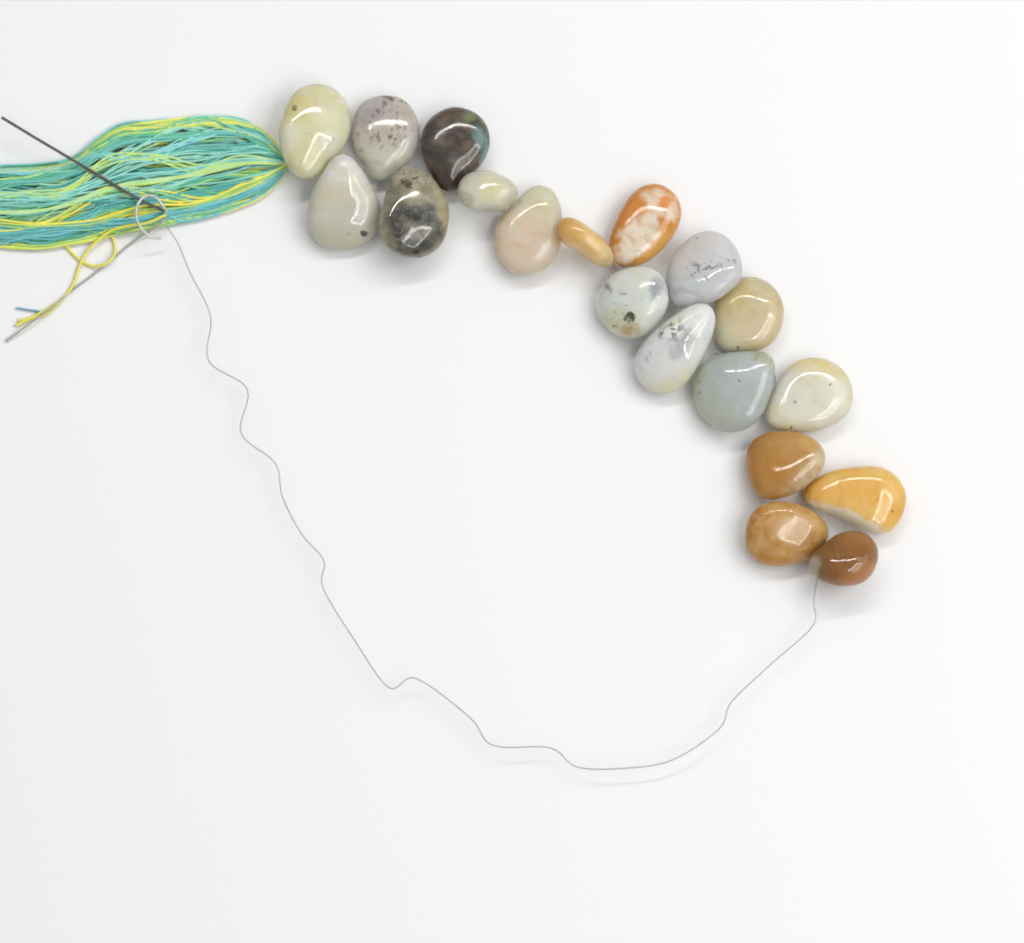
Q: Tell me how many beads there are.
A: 19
